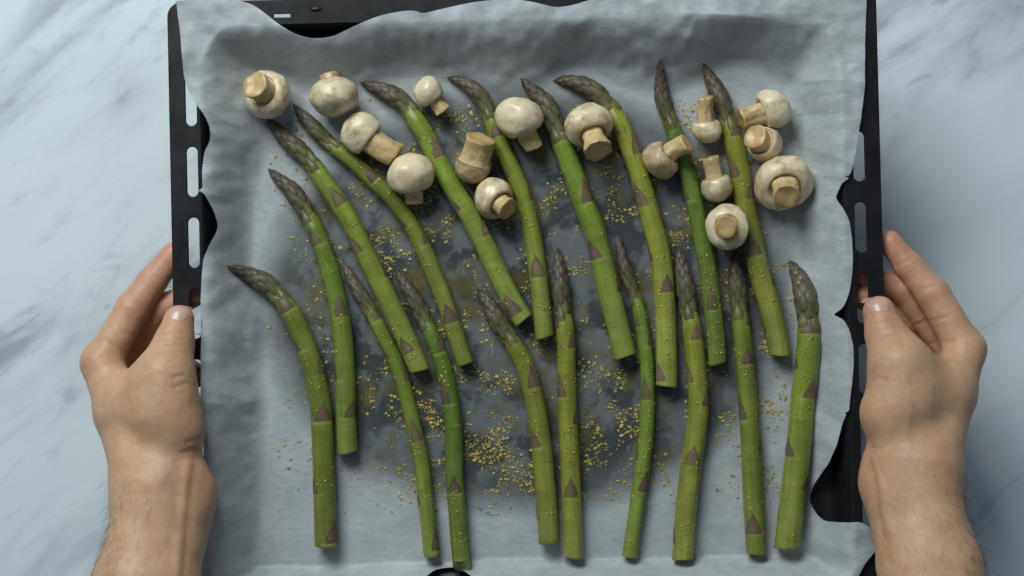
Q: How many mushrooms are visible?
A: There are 16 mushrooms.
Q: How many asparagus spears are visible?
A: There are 18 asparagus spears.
